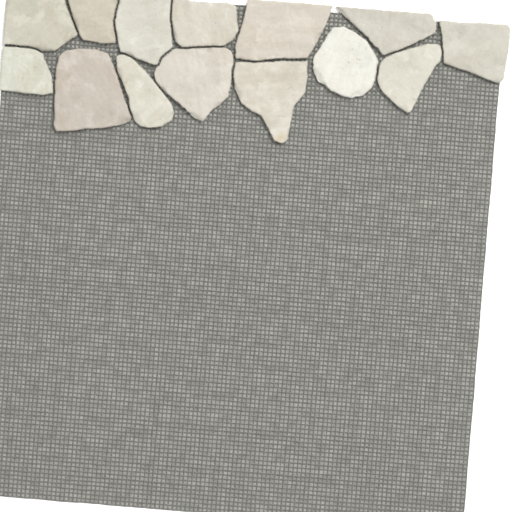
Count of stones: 14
